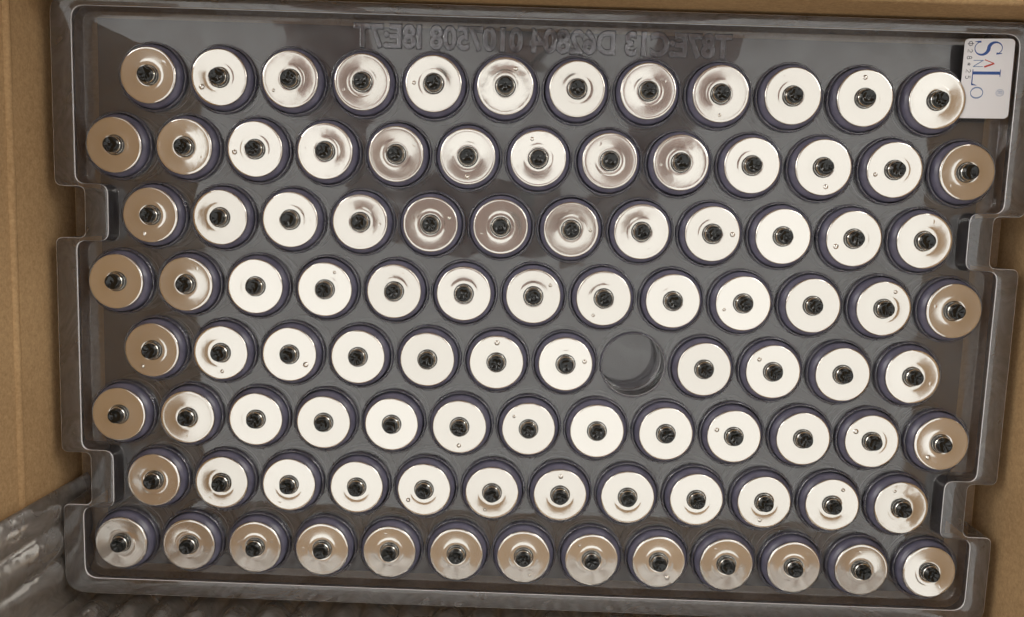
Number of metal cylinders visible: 99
